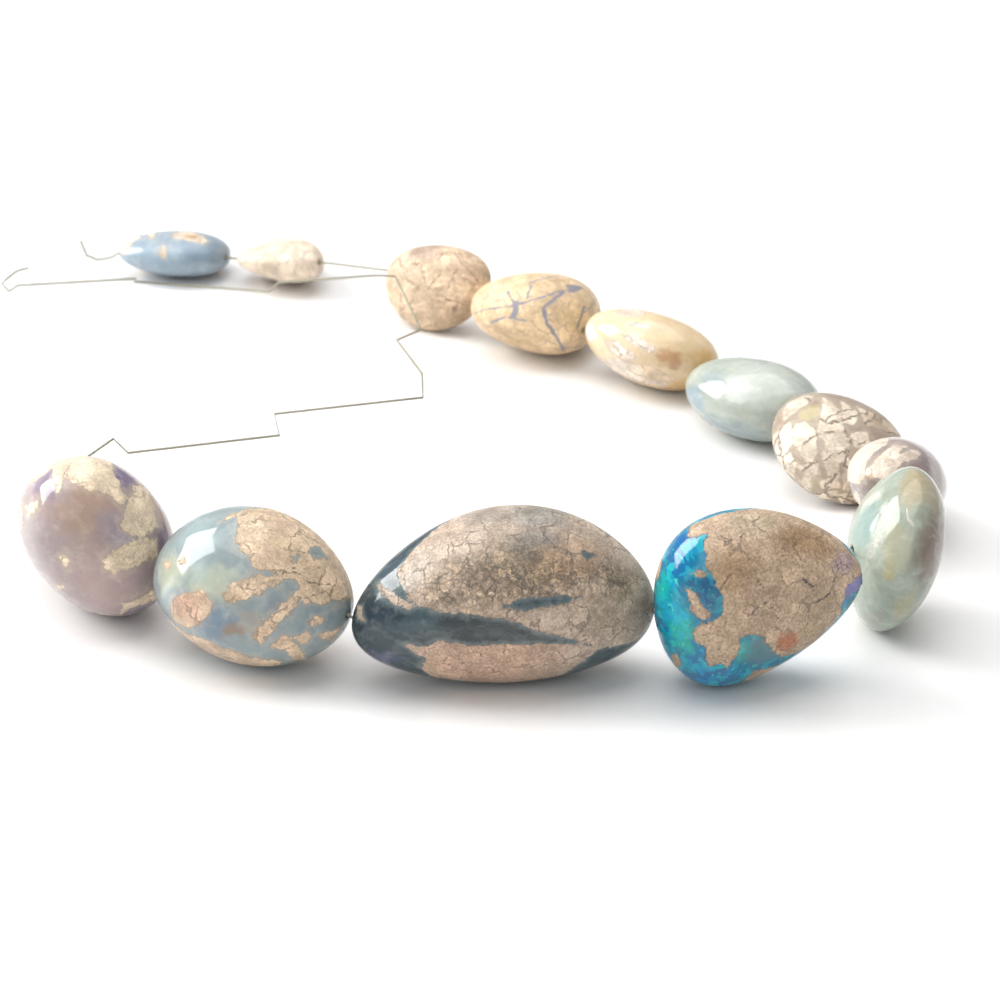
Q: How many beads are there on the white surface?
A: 13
